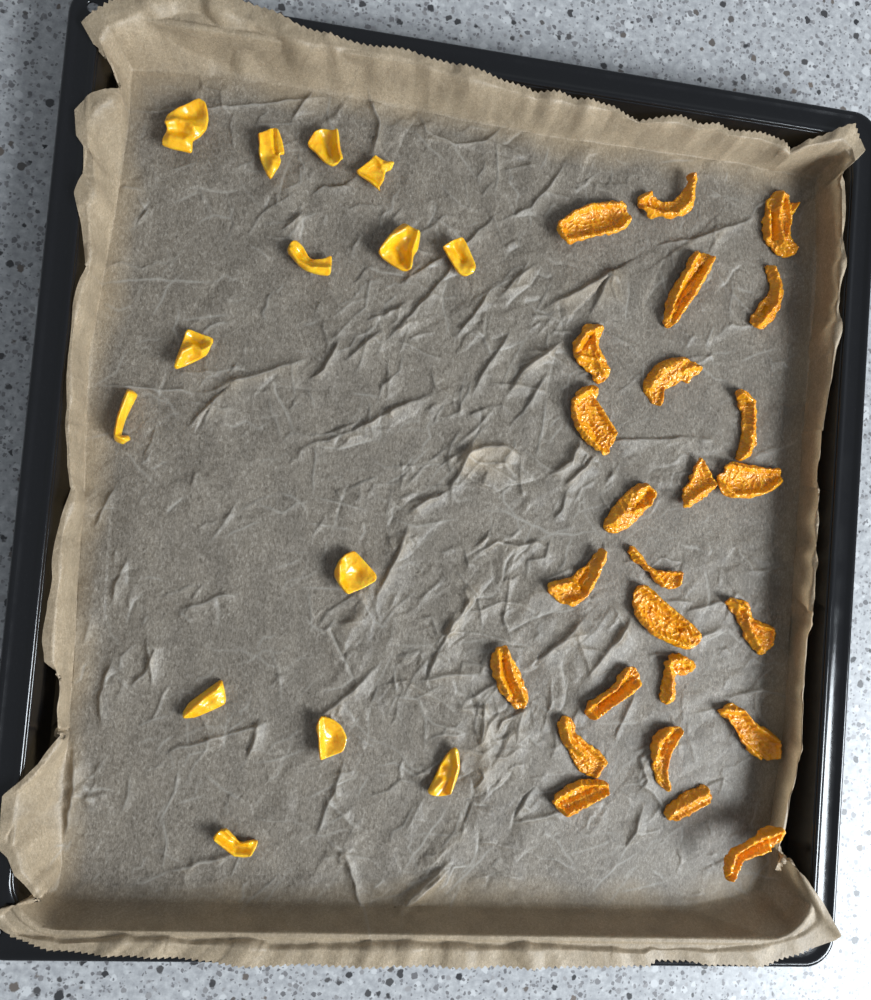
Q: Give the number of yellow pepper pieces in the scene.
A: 14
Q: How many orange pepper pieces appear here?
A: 25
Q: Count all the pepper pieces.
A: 39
